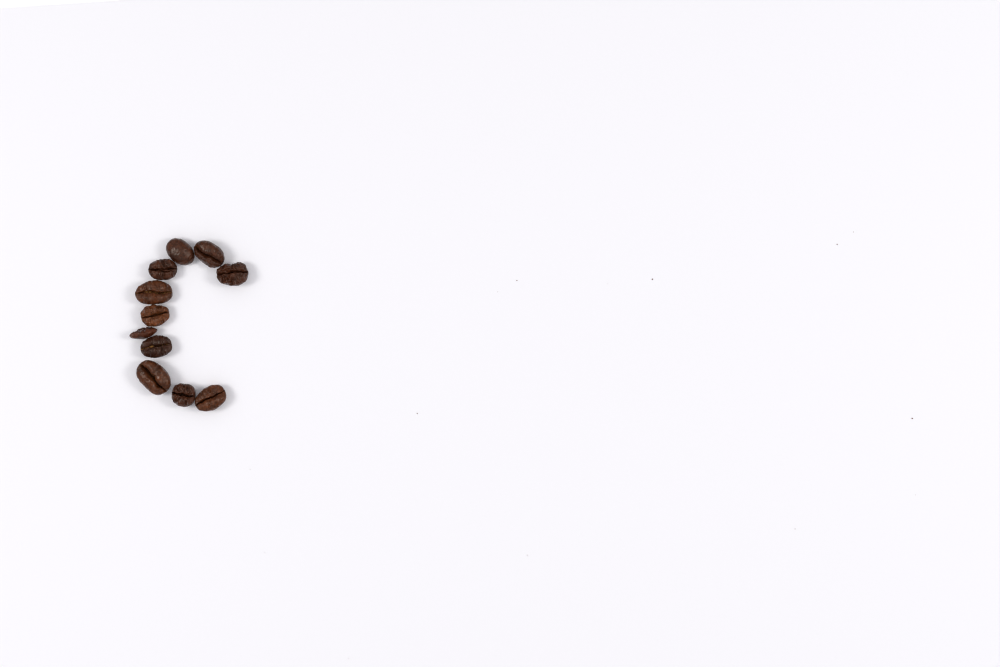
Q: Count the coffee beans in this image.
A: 11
